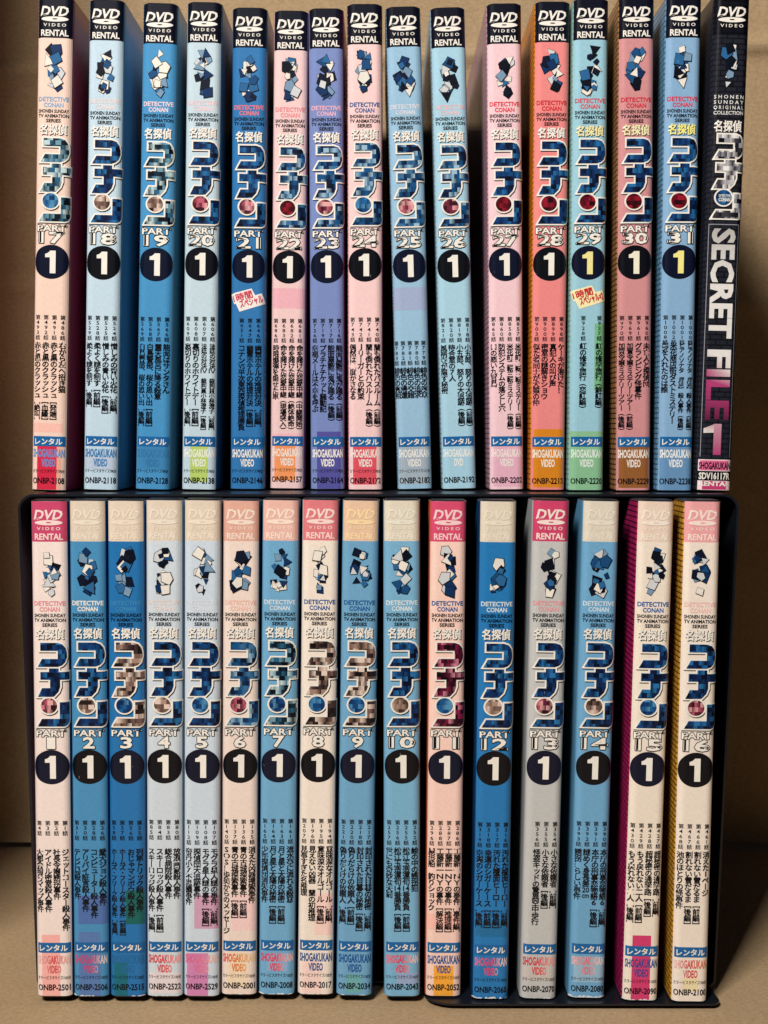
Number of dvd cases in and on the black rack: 32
